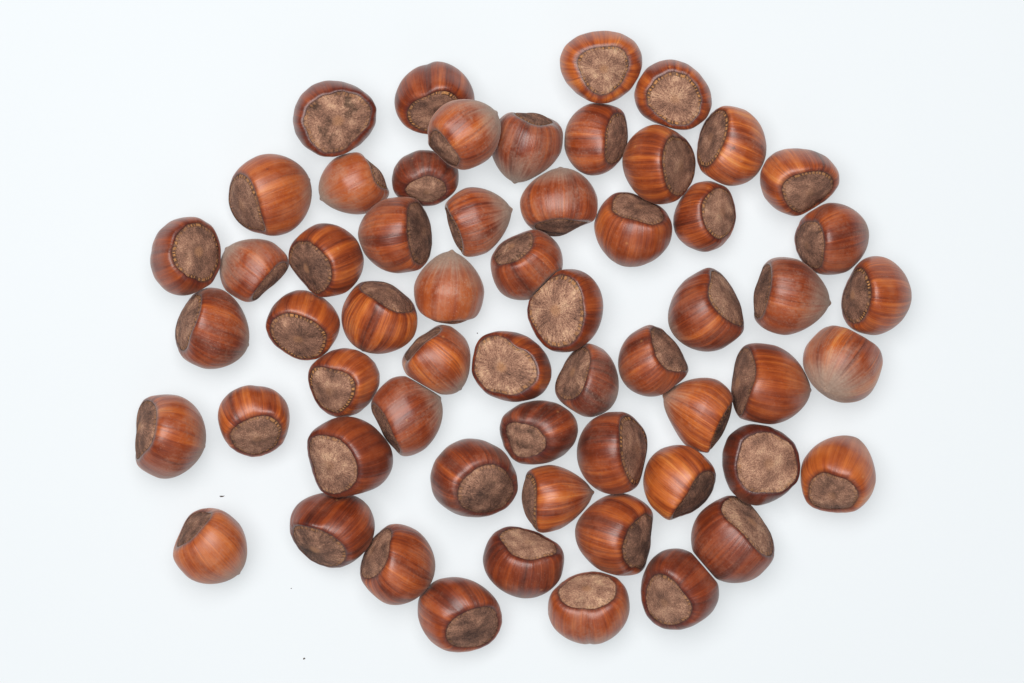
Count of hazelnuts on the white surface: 59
